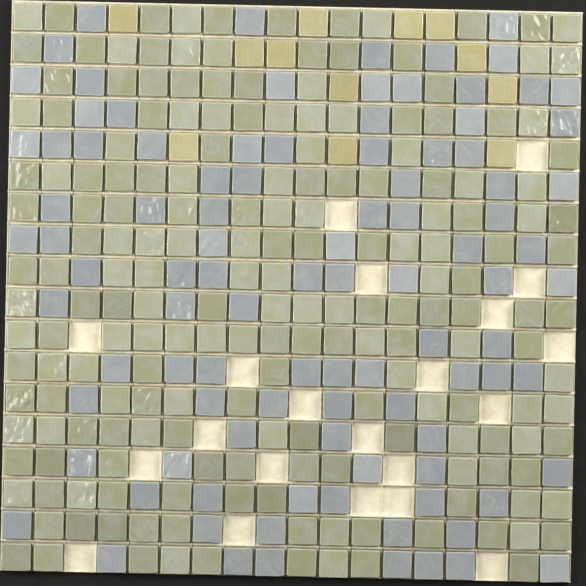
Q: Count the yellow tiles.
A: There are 12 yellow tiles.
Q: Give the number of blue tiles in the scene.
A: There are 99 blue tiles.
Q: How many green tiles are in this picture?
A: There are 192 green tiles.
